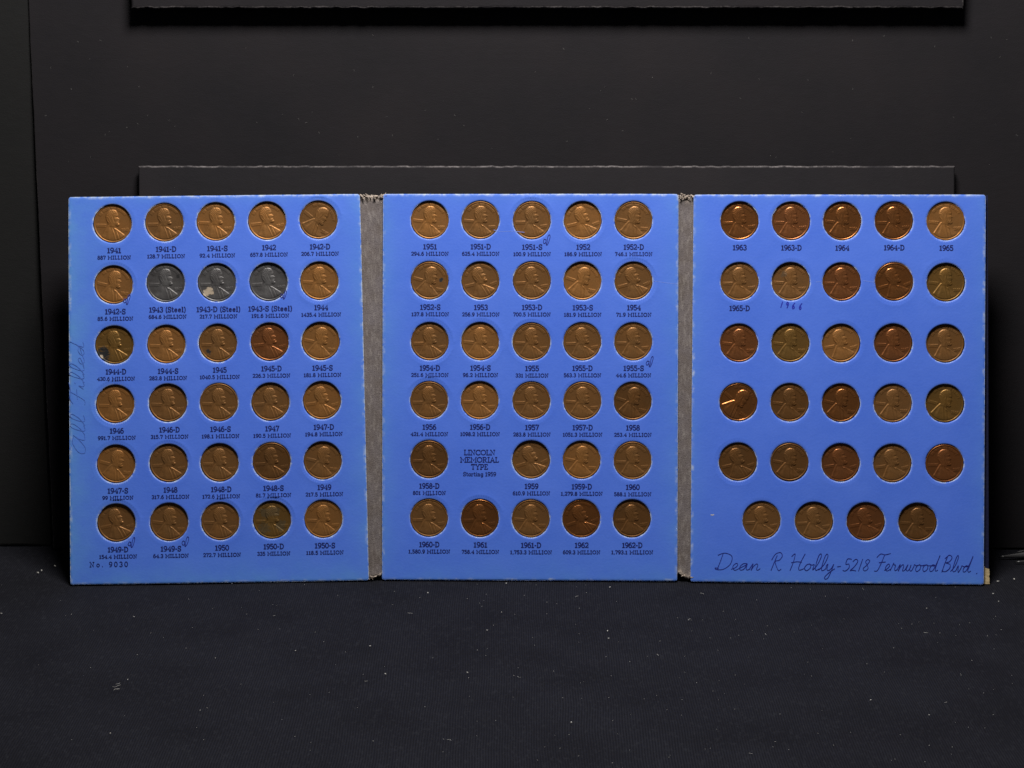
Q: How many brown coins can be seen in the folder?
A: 85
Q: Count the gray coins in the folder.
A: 3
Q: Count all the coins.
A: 88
